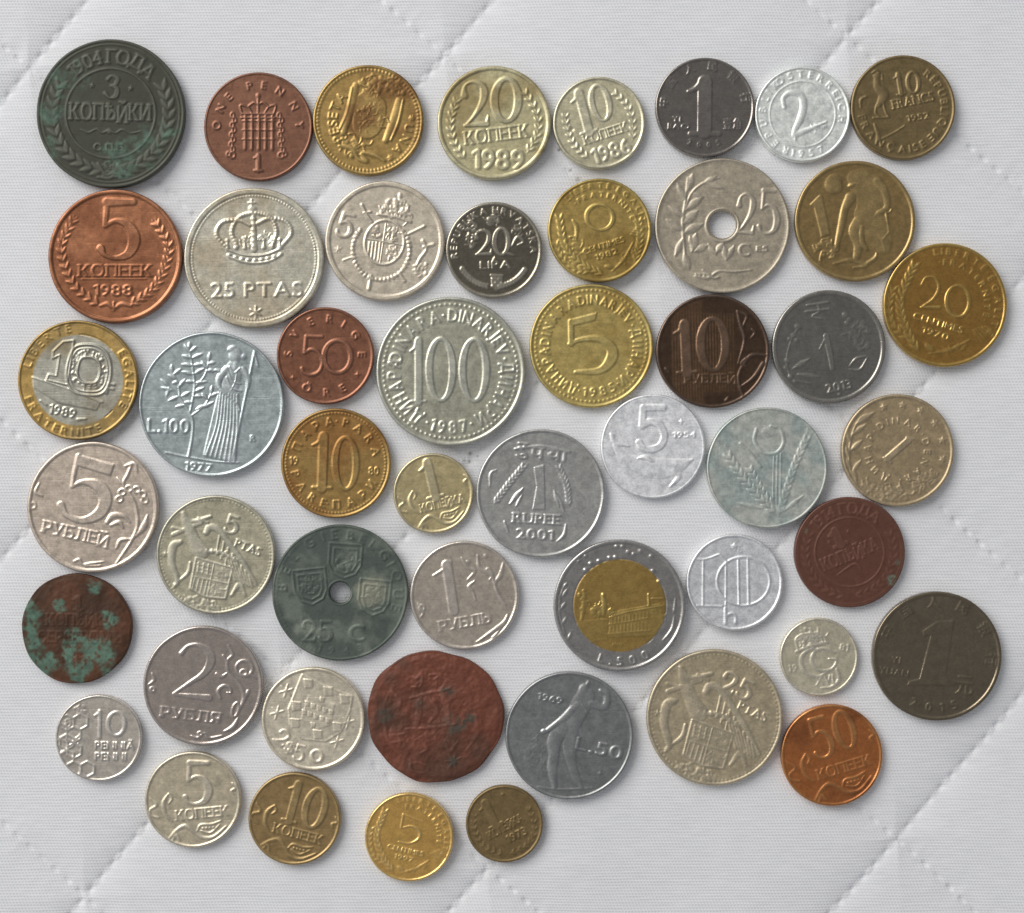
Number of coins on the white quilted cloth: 50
